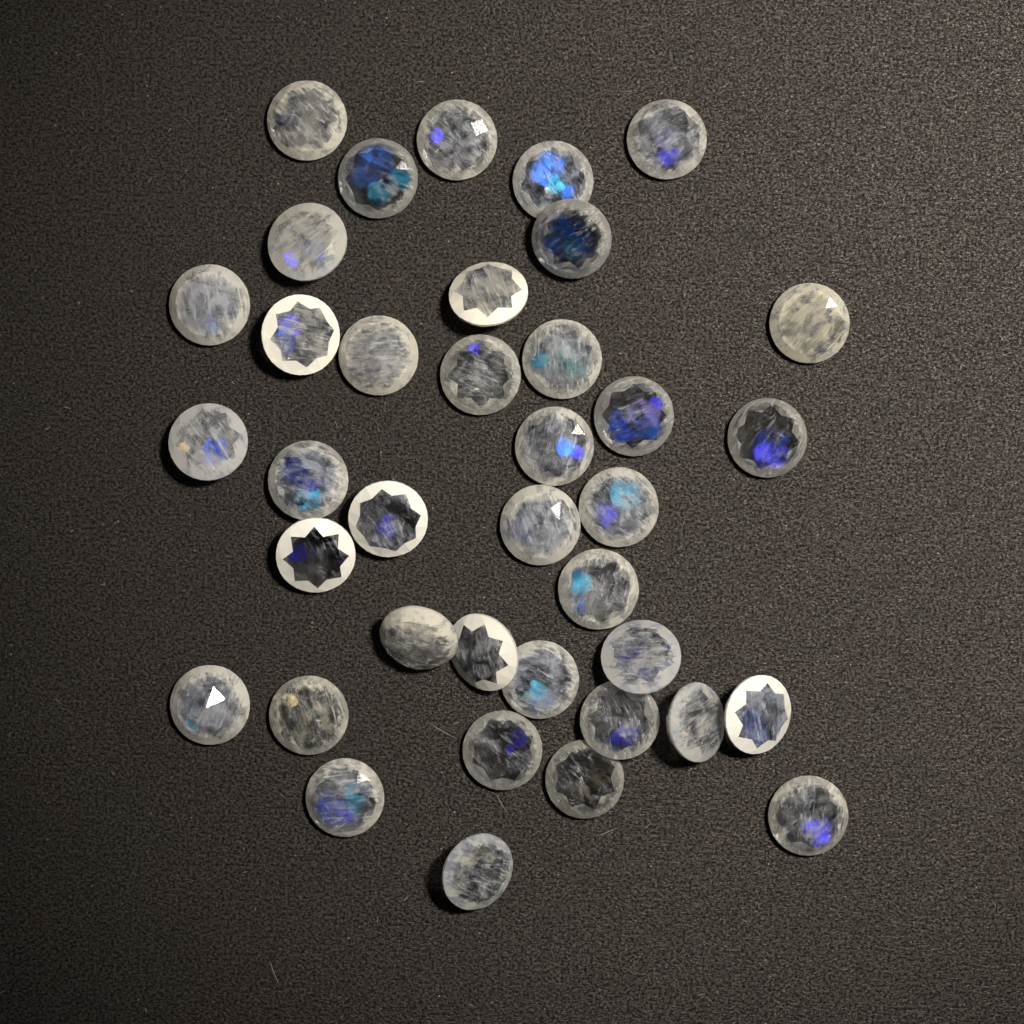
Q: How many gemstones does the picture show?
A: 38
